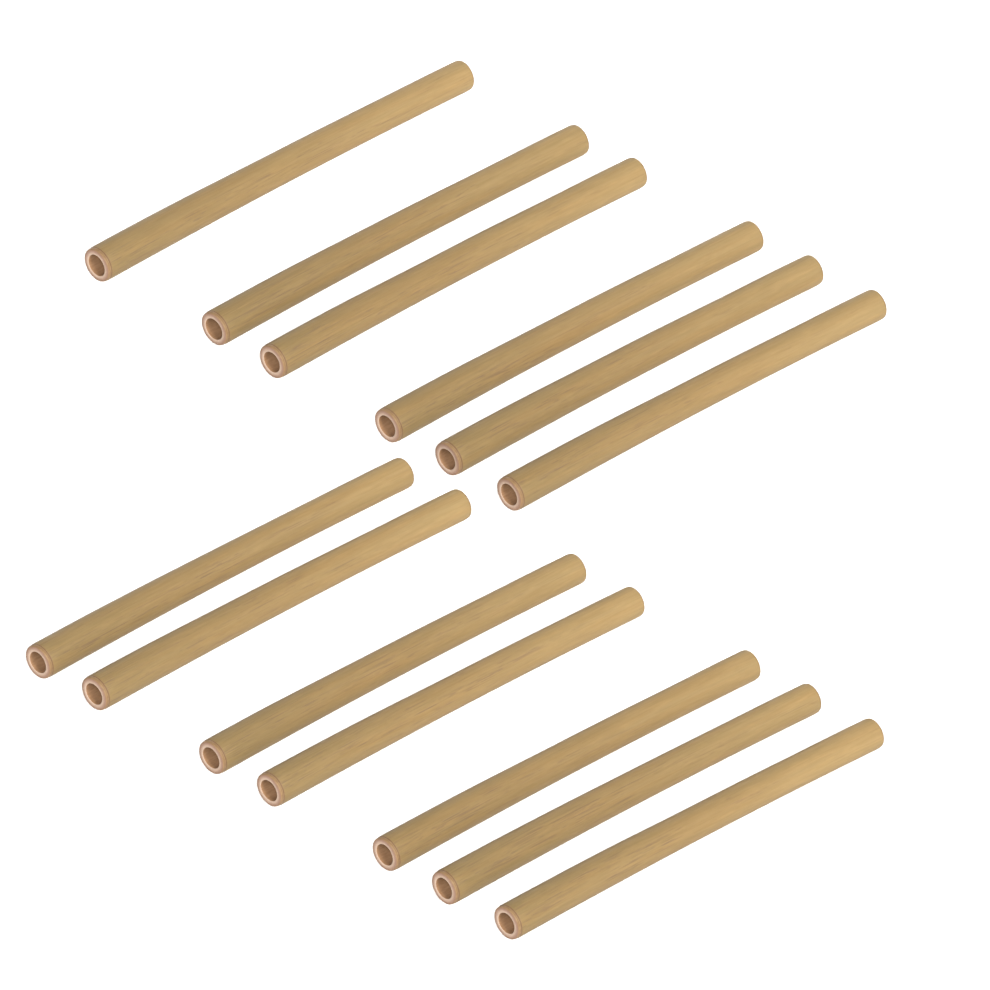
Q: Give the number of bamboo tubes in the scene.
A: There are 13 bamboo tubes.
